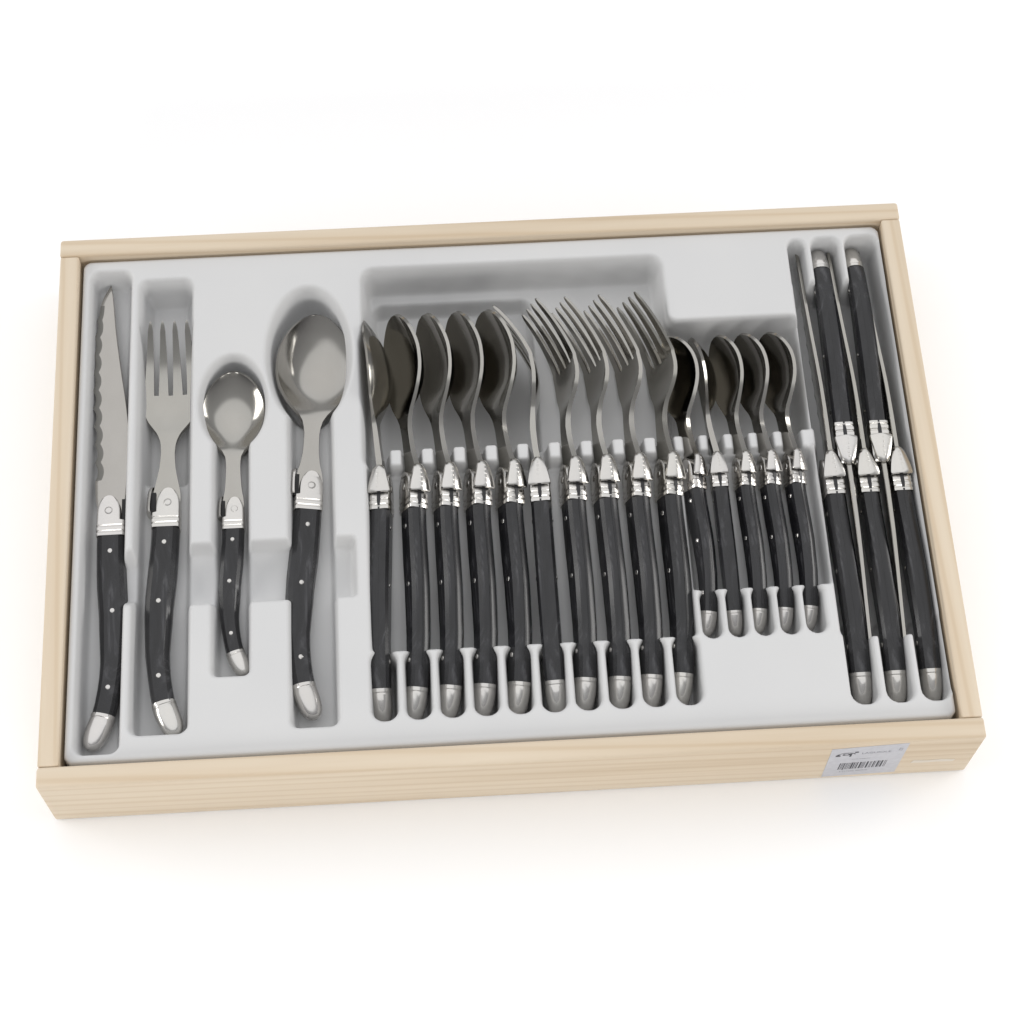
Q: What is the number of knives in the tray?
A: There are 6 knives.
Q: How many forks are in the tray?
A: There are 6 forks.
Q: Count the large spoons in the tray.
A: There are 6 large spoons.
